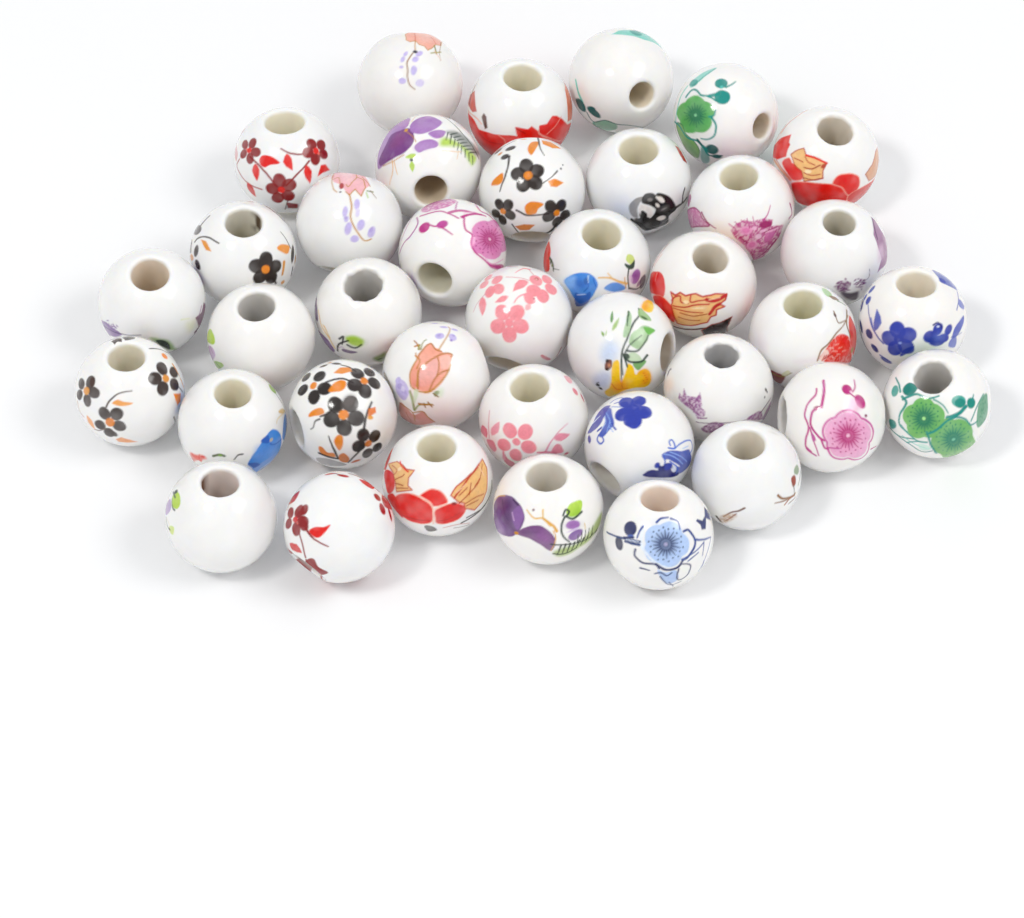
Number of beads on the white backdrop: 38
